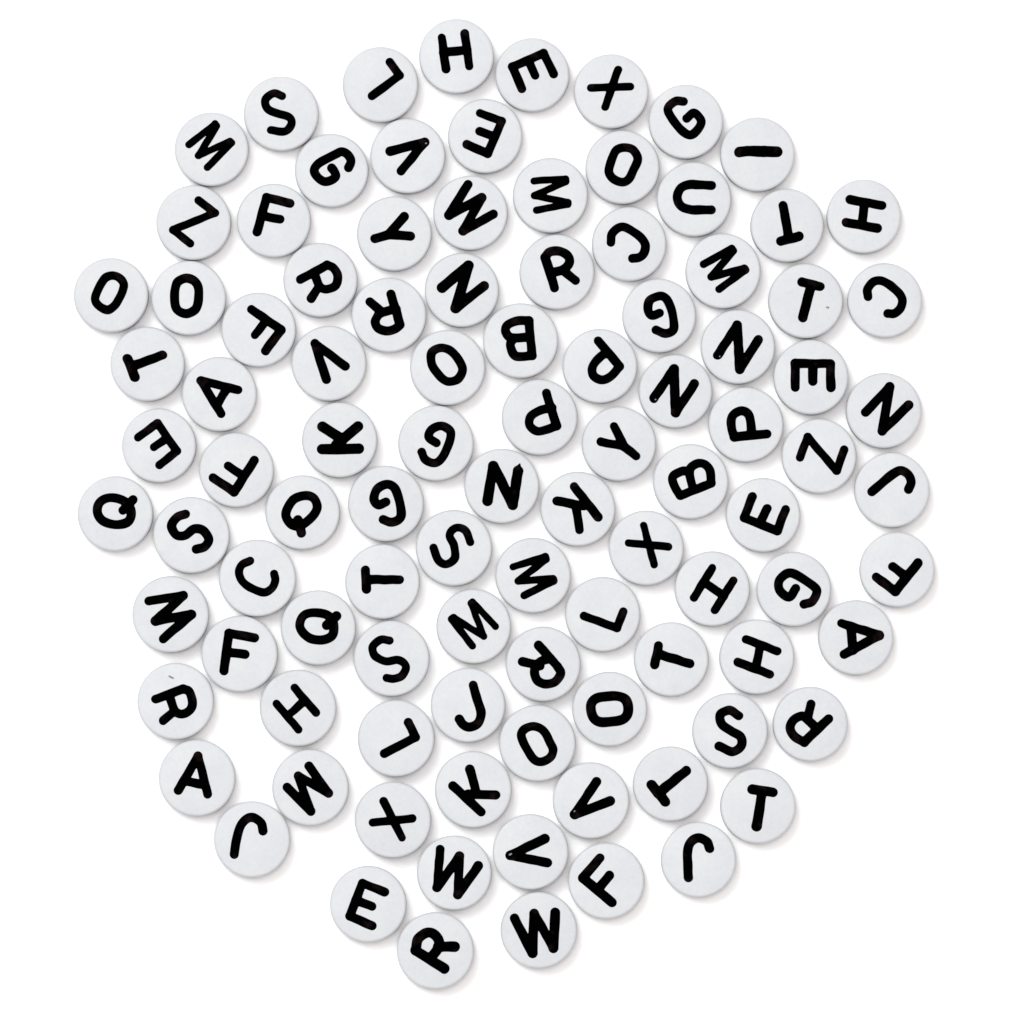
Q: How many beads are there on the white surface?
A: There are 100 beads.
